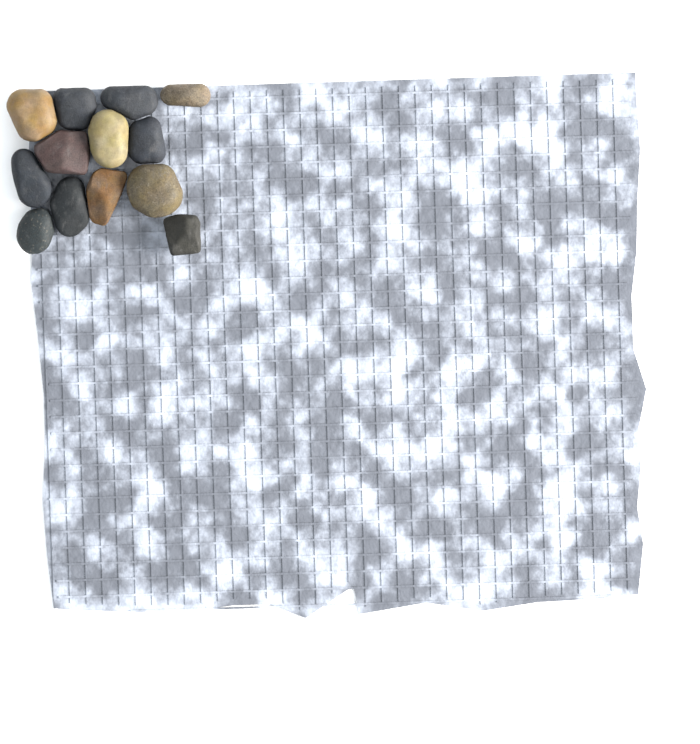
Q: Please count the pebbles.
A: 13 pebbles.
